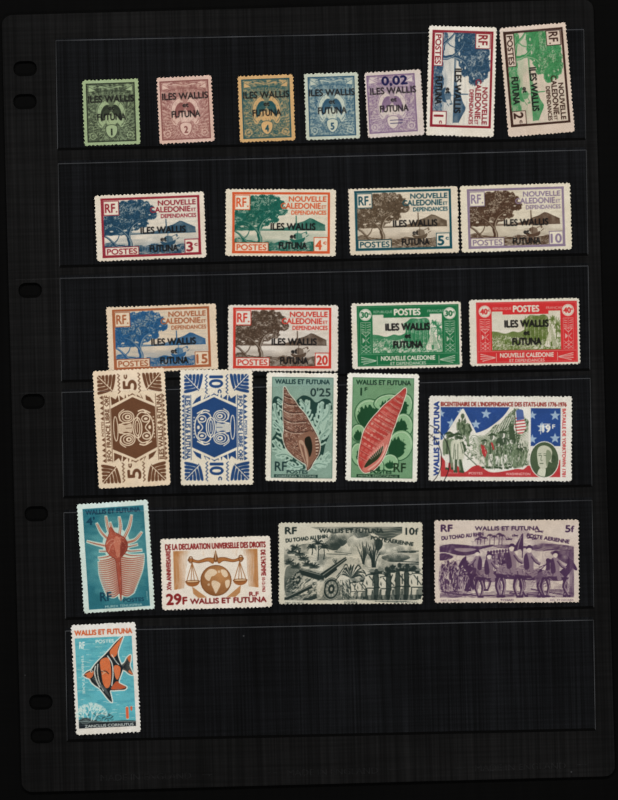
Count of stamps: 25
